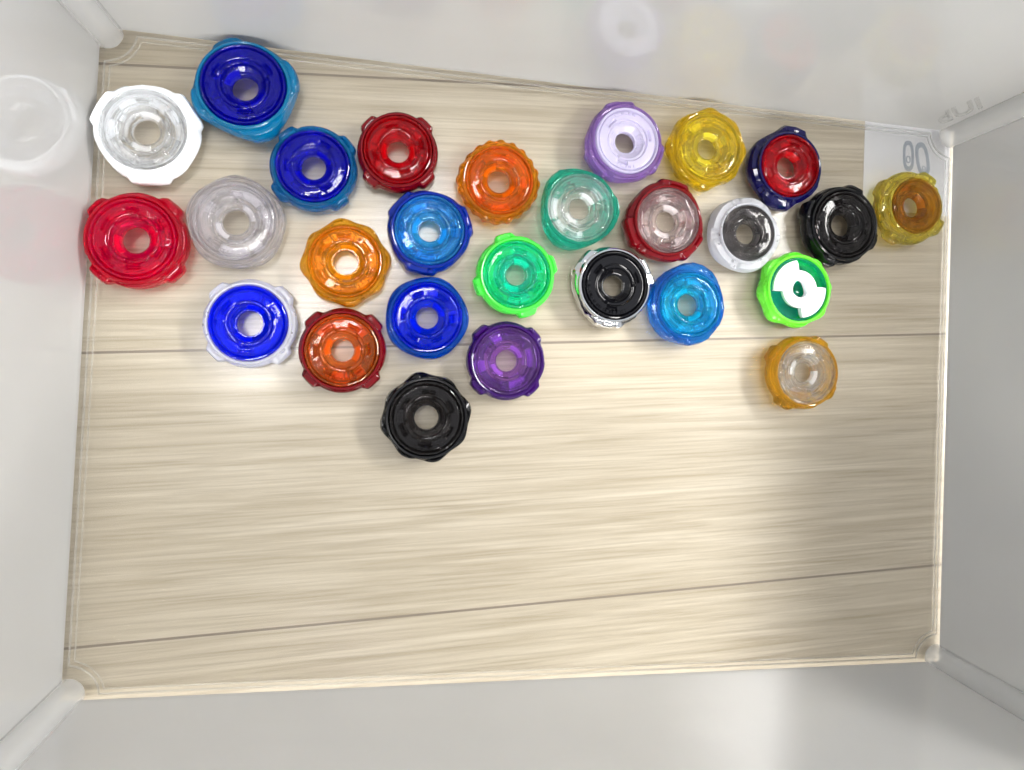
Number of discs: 27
